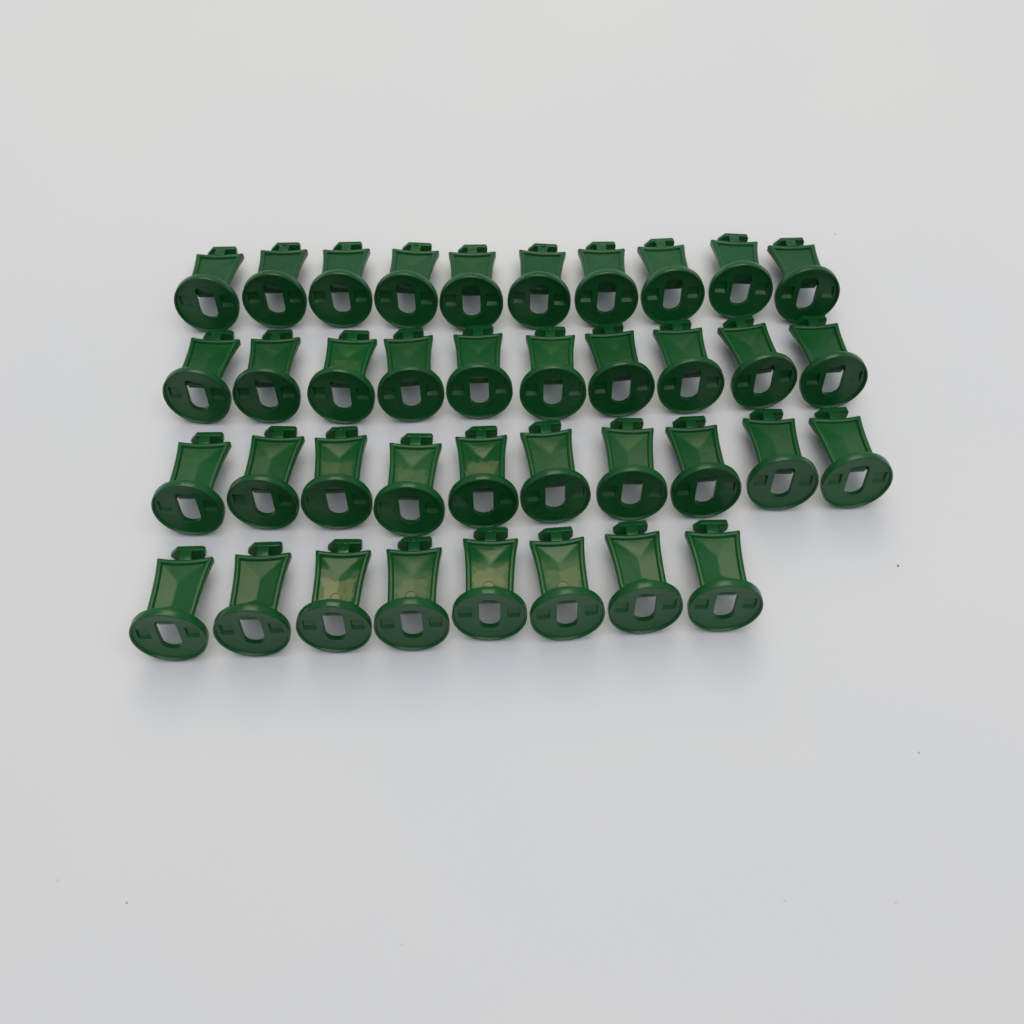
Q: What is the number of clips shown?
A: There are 38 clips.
